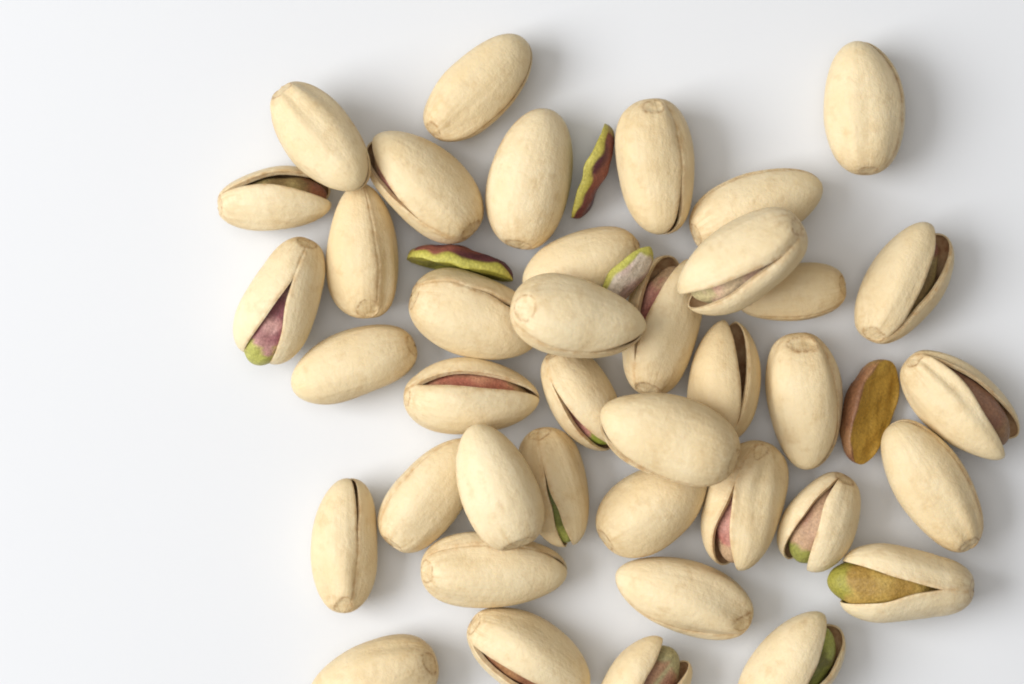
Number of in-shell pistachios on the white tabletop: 39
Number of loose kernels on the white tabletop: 4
